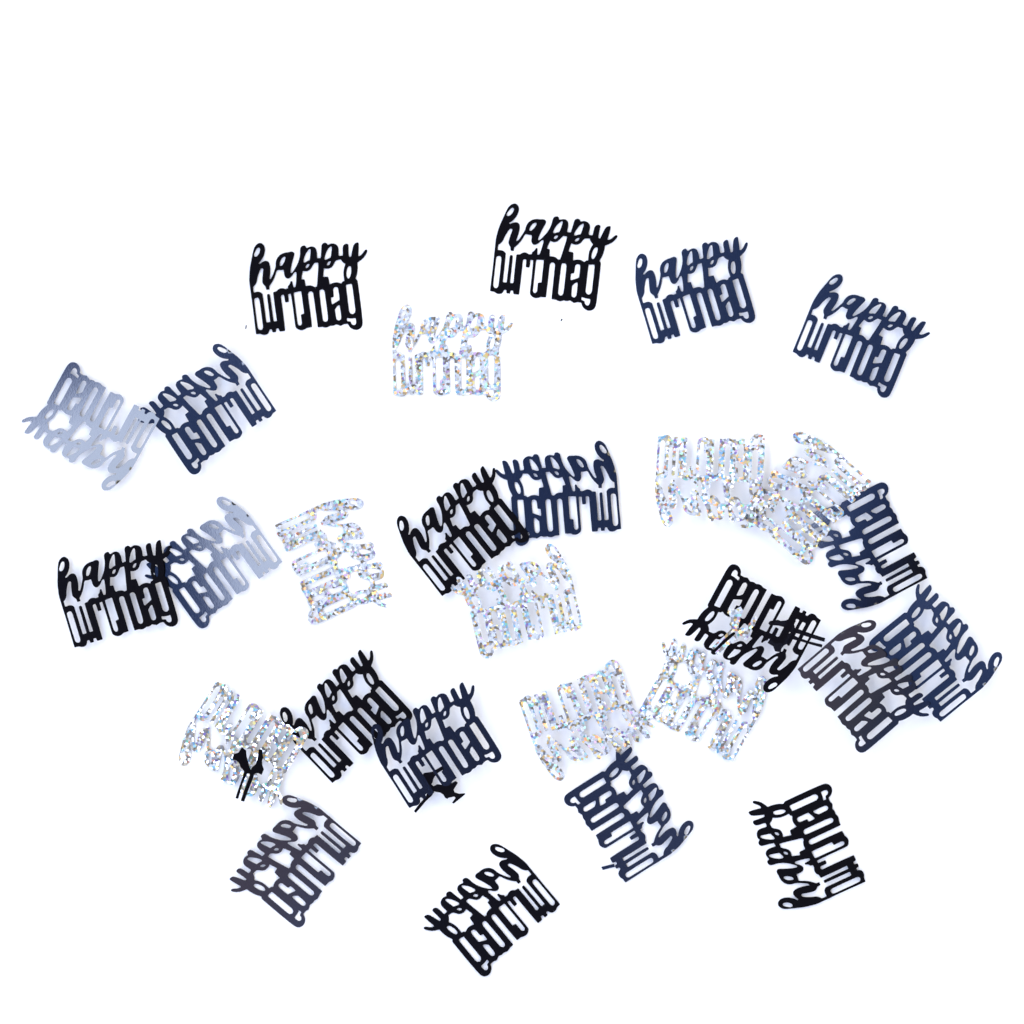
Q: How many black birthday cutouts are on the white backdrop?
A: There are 20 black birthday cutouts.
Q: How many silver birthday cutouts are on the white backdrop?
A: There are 8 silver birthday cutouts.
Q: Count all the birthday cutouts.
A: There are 28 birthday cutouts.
